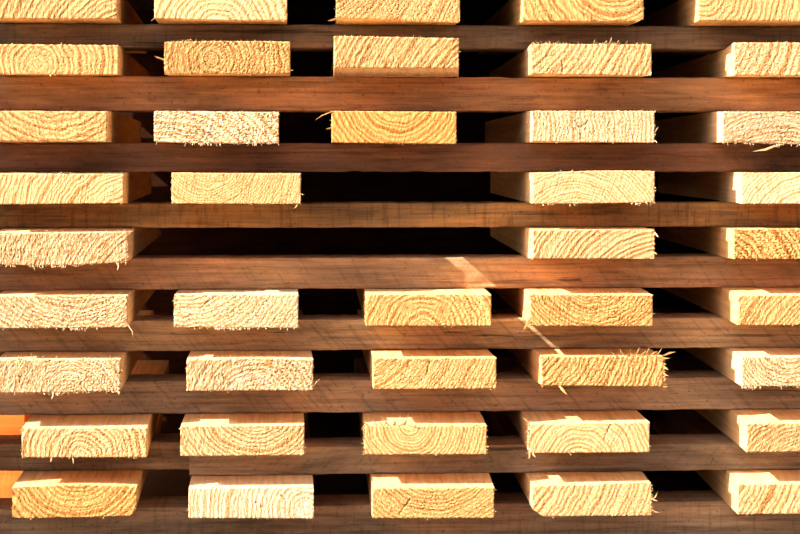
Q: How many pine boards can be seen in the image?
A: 42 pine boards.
